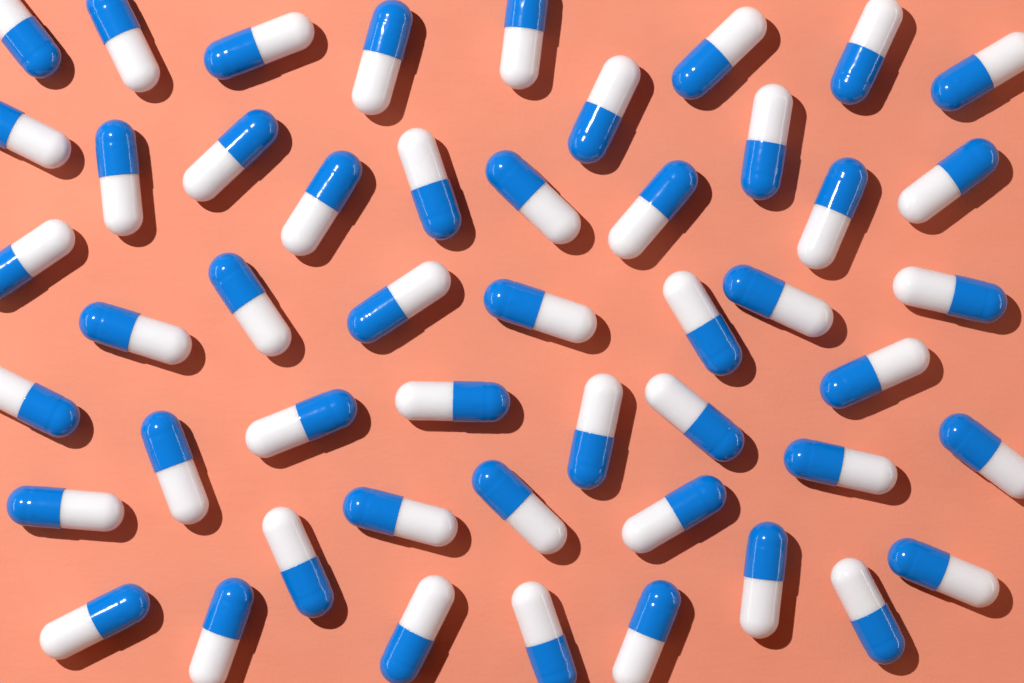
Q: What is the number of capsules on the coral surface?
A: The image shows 49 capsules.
